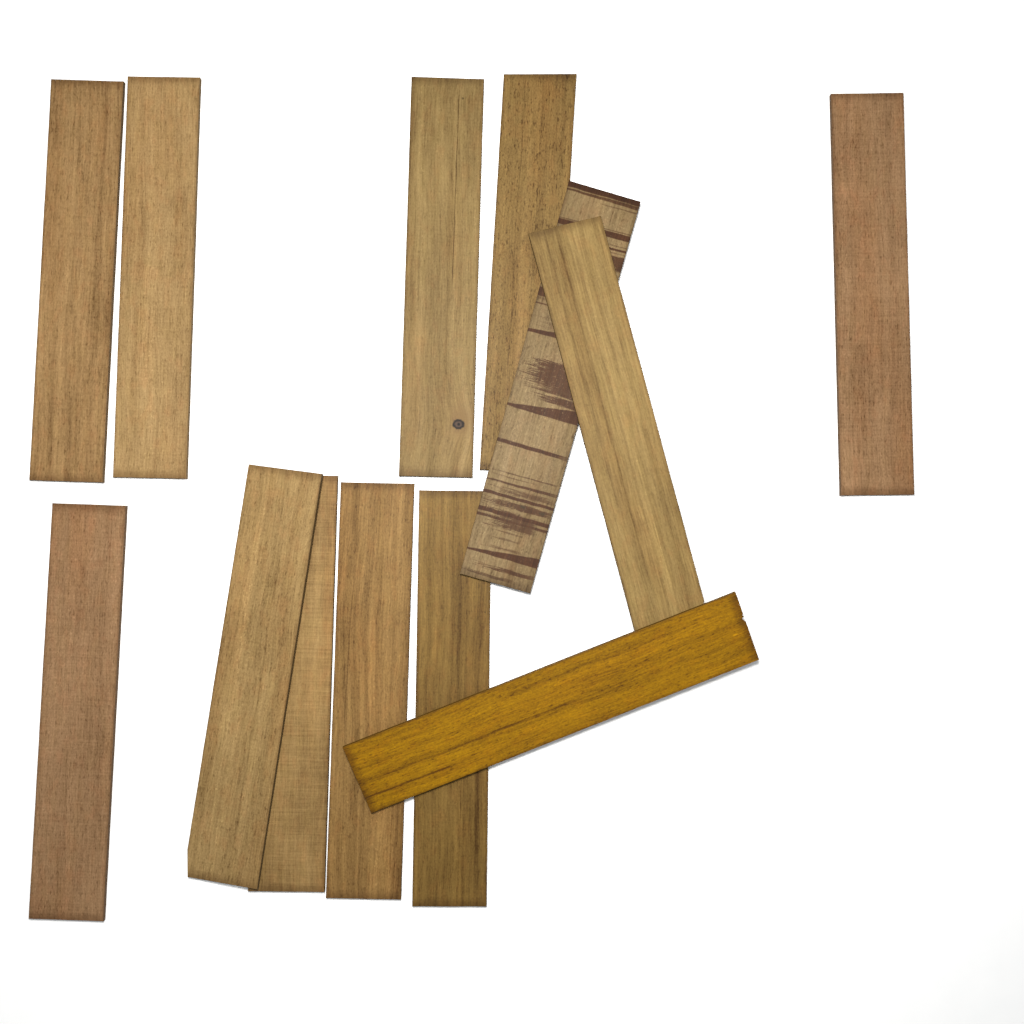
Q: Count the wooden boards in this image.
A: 13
